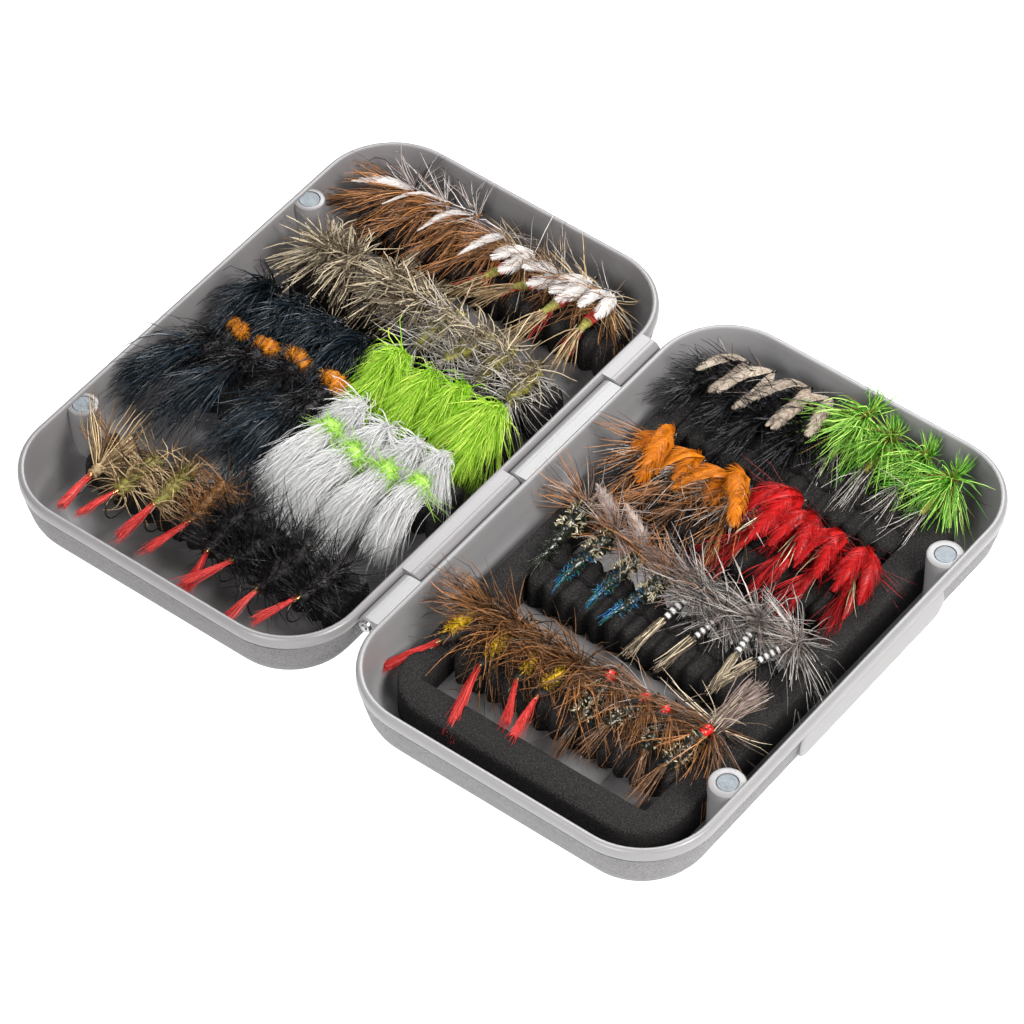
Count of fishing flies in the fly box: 72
